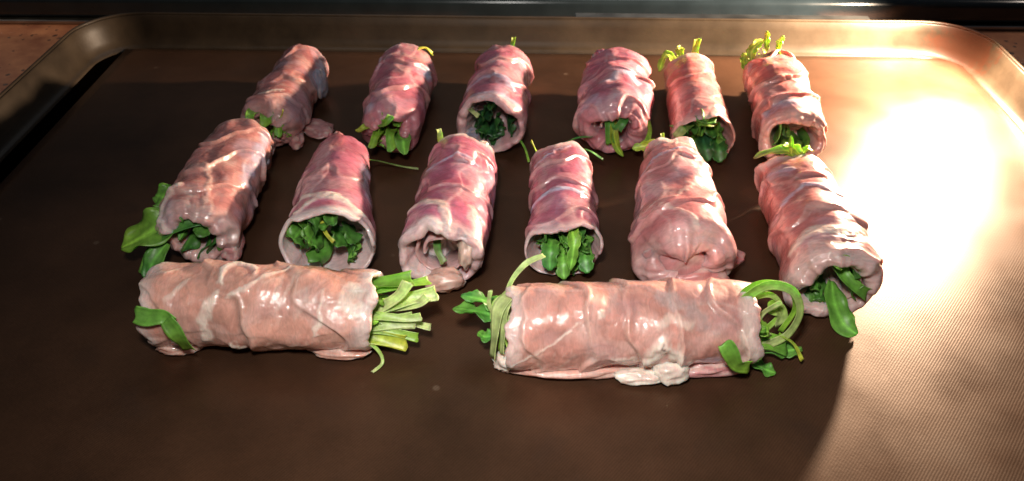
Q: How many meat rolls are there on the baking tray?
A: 14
